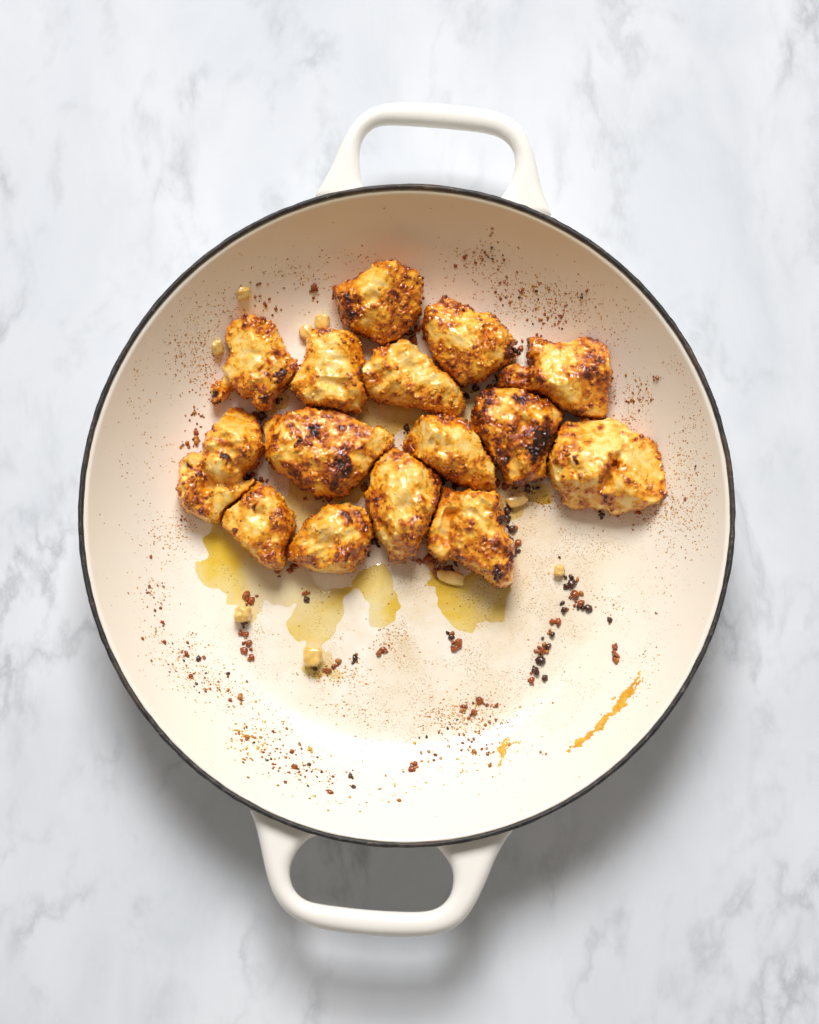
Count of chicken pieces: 15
